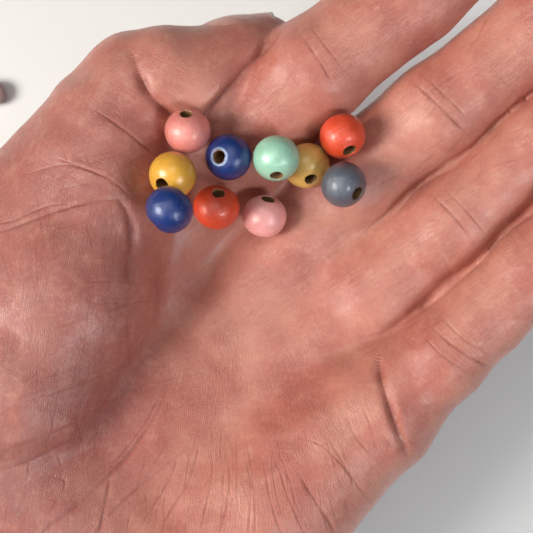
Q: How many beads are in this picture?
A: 10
